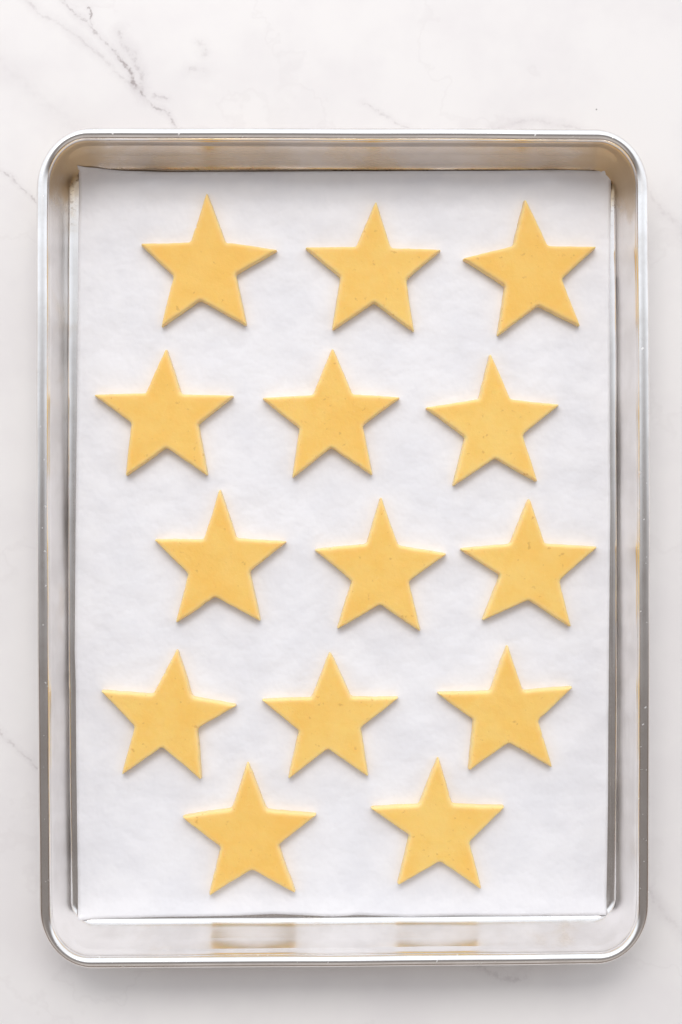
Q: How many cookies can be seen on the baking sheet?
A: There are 14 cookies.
